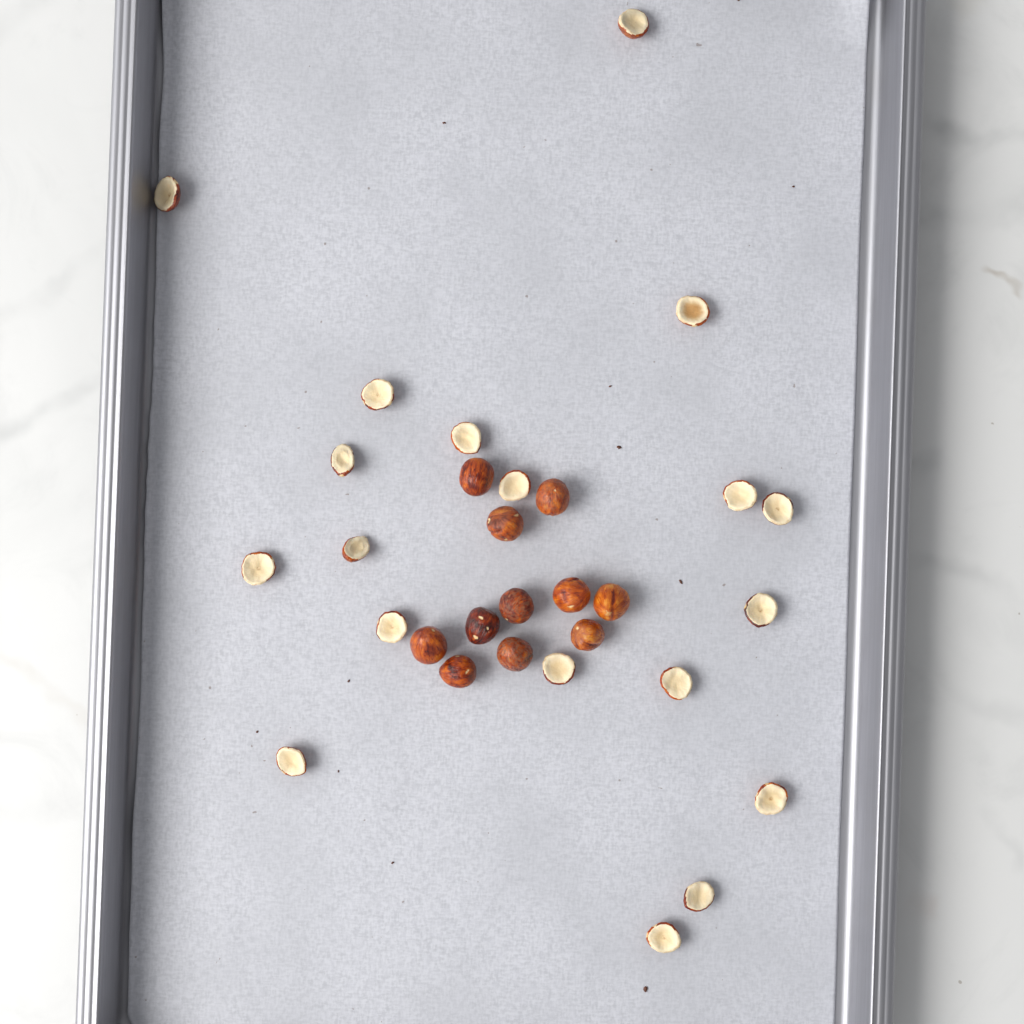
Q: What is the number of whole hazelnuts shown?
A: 11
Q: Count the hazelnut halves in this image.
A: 19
